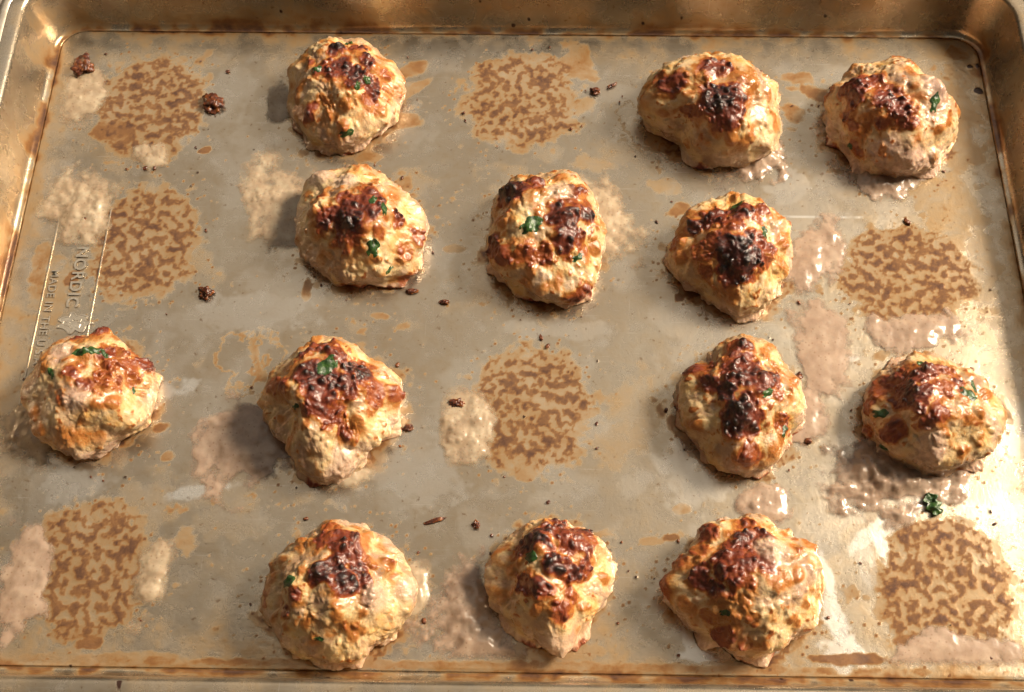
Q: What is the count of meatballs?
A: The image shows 13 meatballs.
